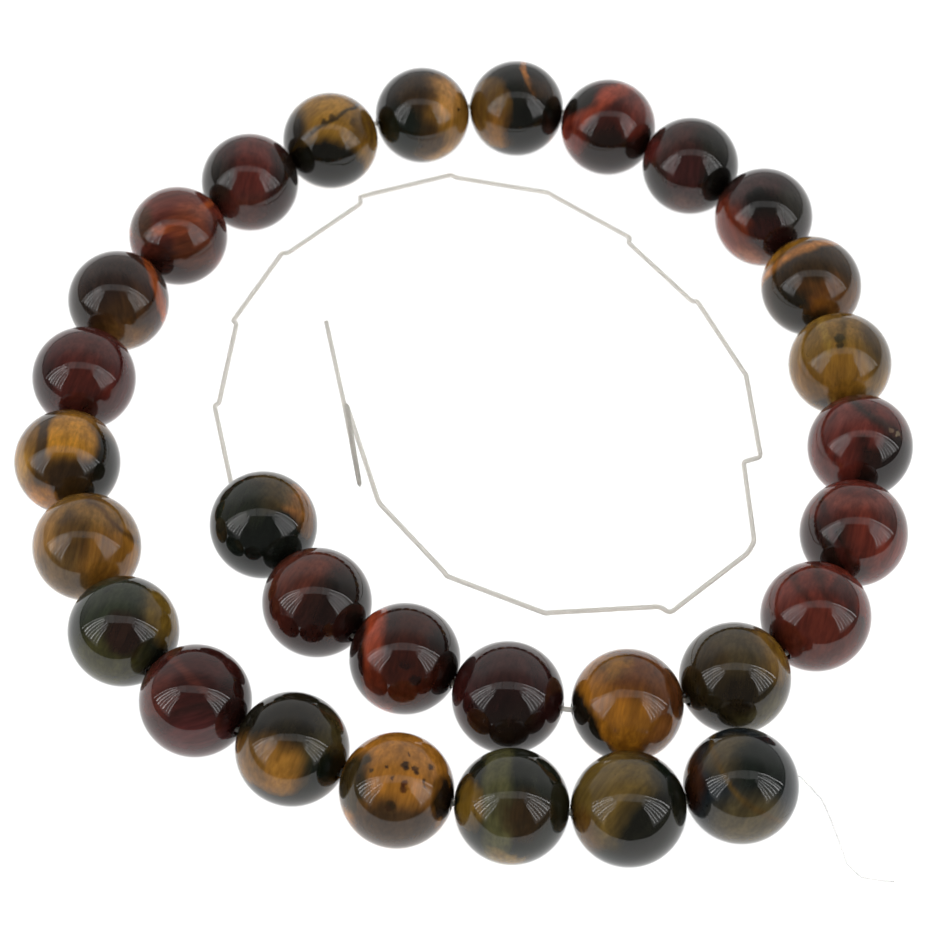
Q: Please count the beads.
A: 30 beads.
